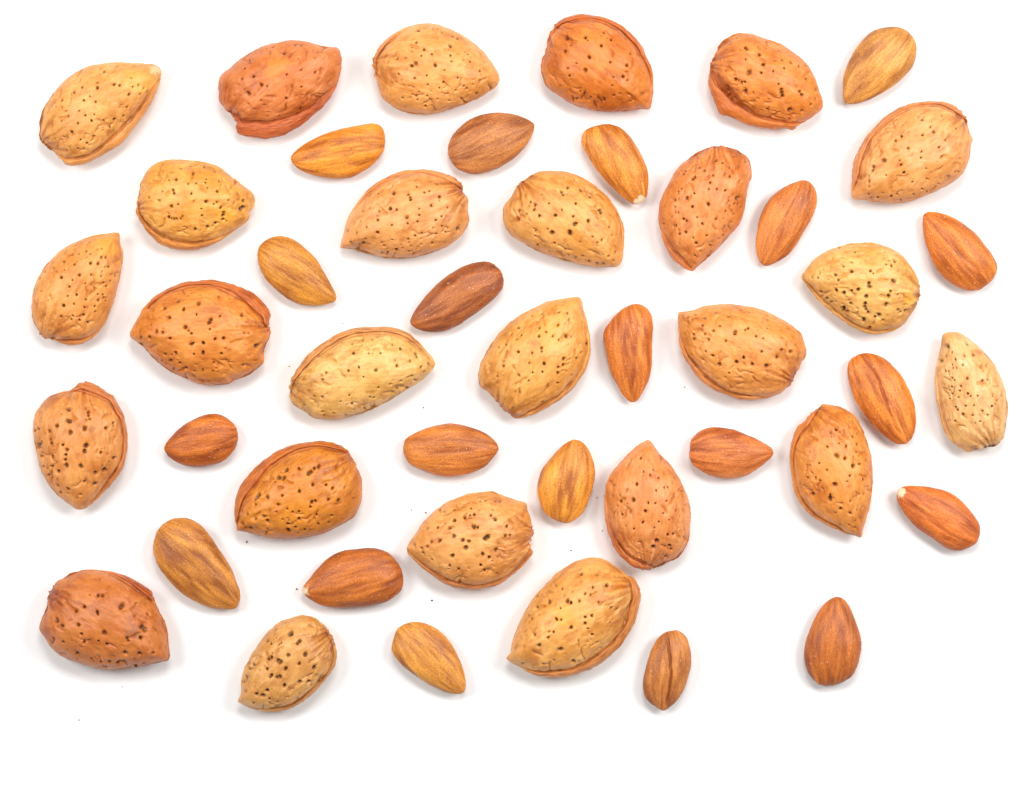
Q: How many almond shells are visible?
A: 25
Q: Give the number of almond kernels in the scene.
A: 20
